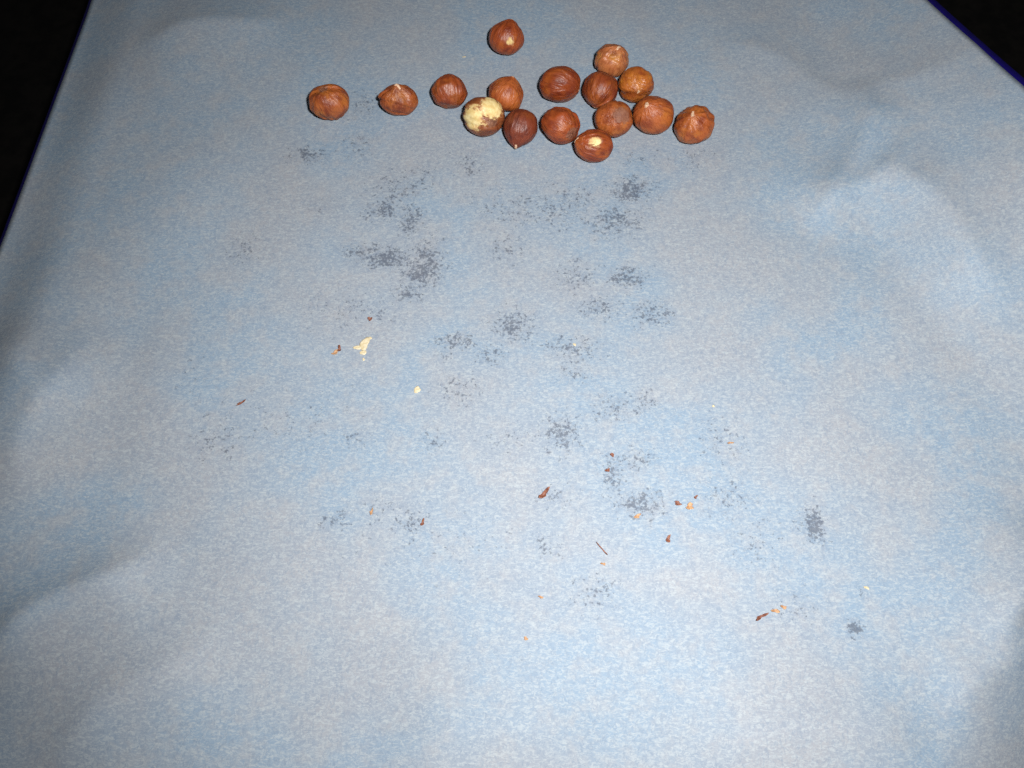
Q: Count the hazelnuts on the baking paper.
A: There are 16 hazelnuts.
